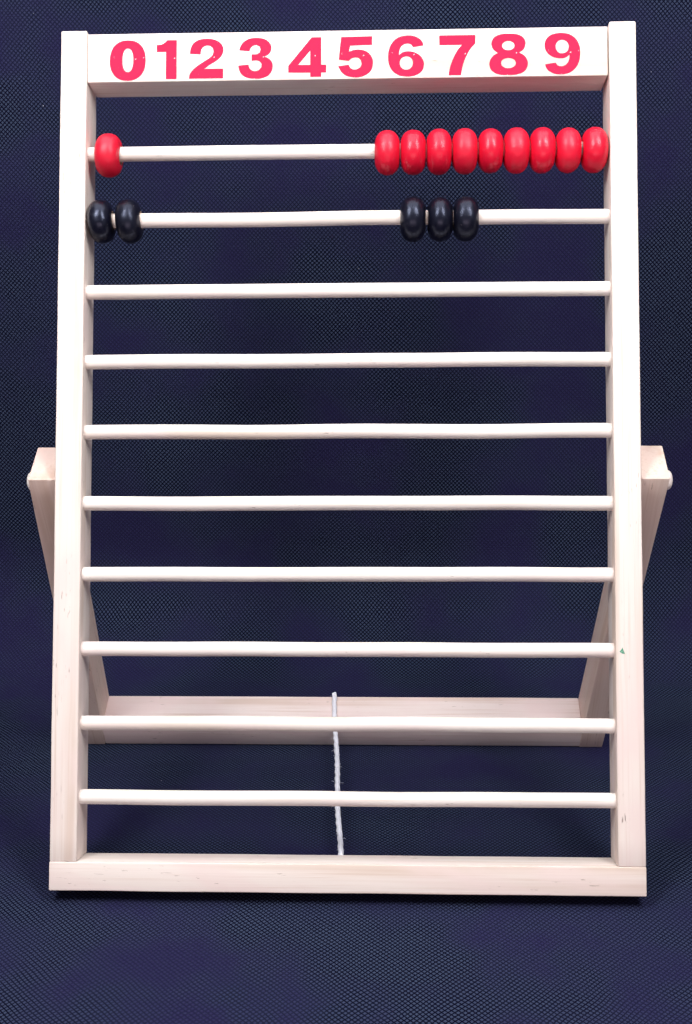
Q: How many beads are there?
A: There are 15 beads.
